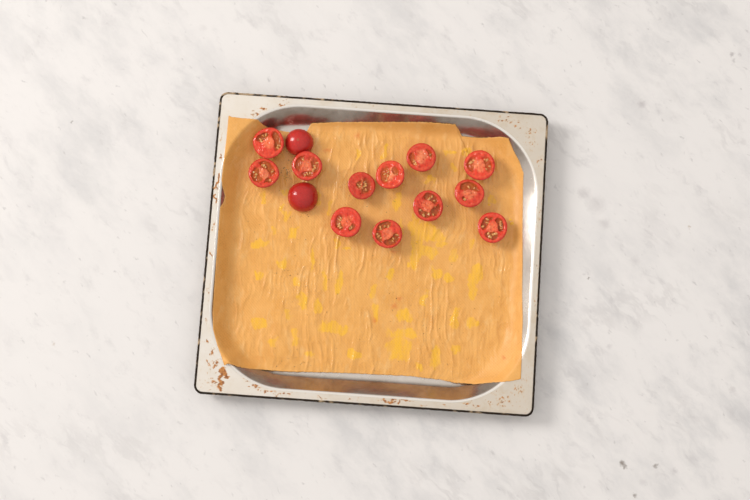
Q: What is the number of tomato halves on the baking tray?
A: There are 14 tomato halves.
